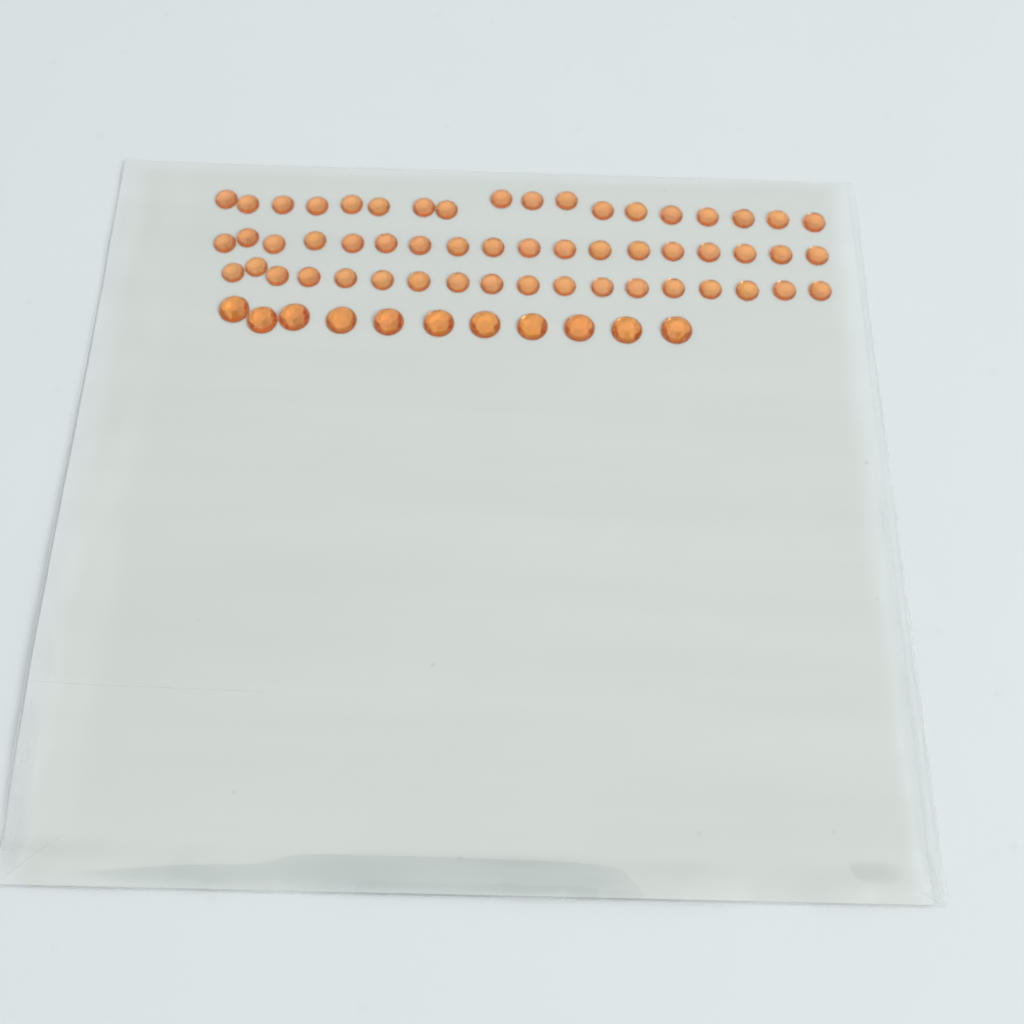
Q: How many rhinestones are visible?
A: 65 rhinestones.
